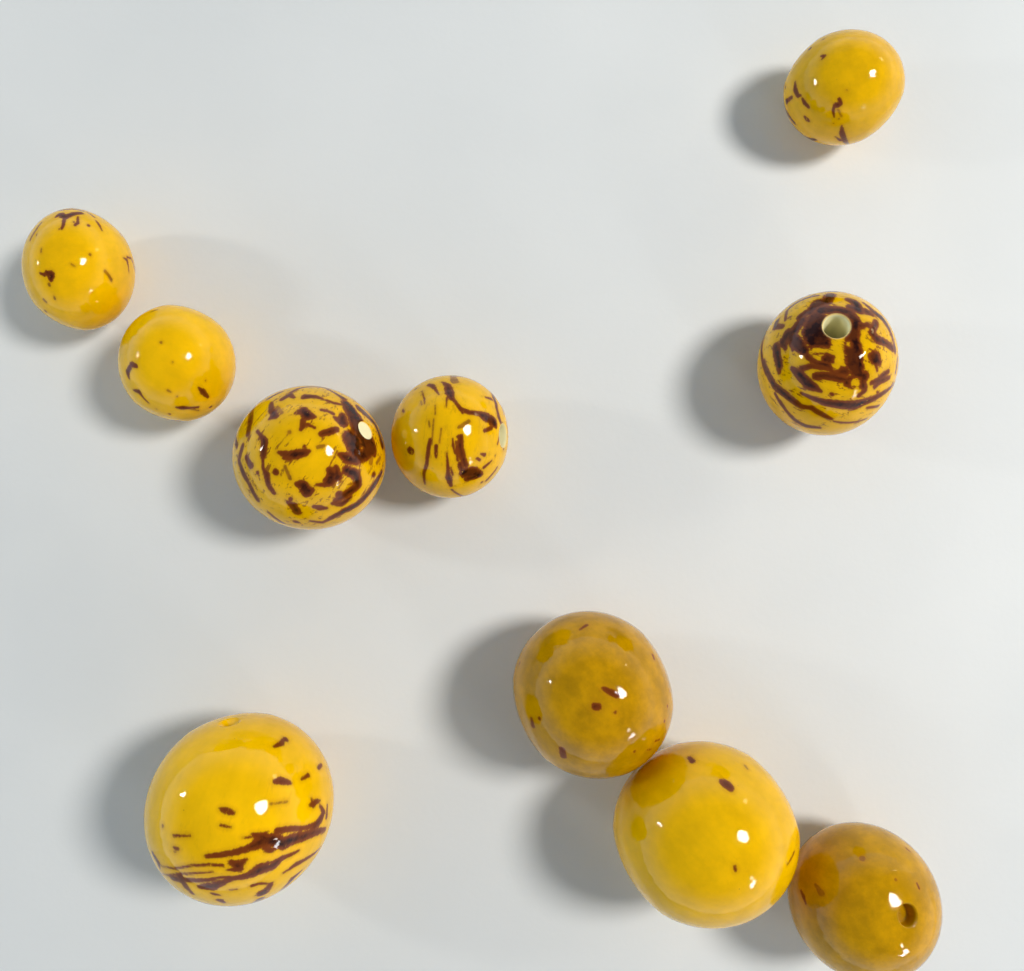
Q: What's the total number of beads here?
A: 10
